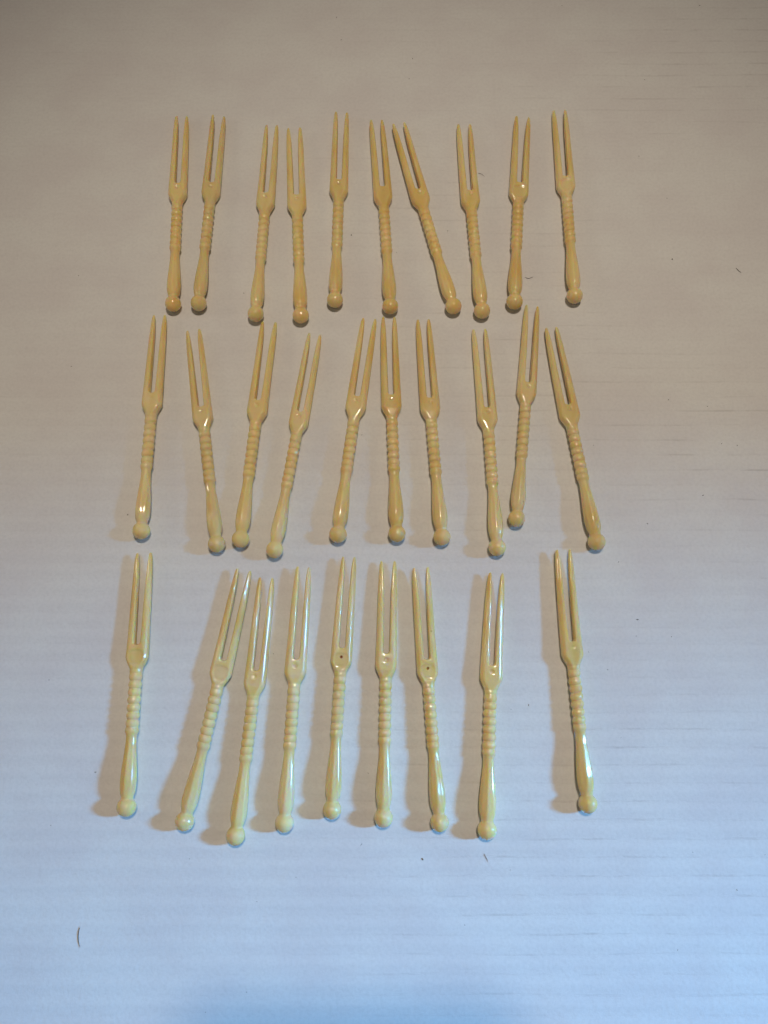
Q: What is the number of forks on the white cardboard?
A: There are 29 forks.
